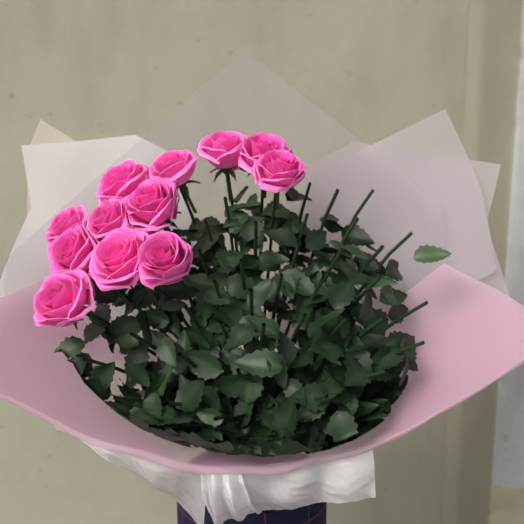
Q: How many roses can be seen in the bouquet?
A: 12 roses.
